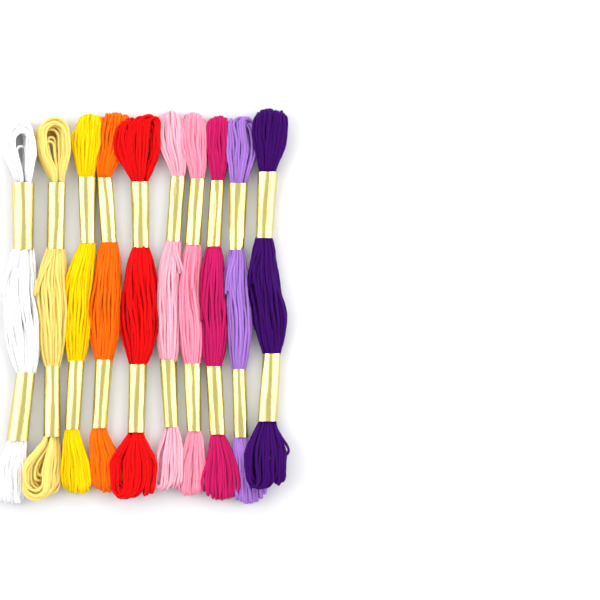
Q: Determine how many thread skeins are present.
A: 10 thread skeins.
